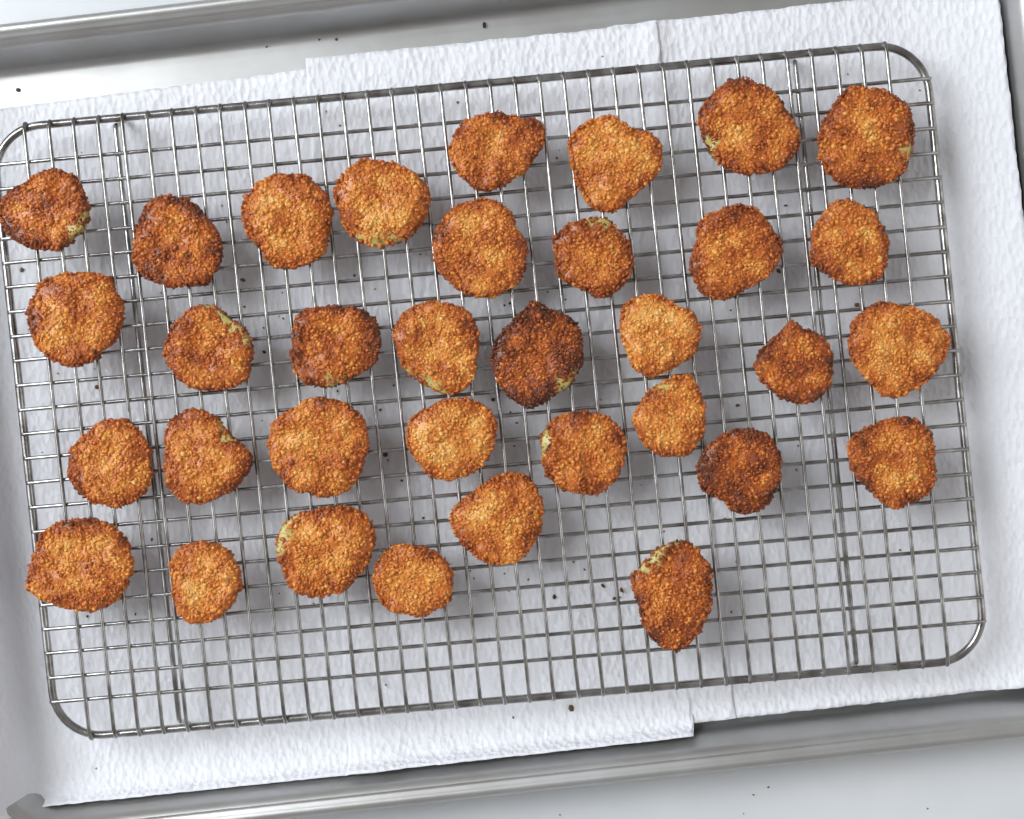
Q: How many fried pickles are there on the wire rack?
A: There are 34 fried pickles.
